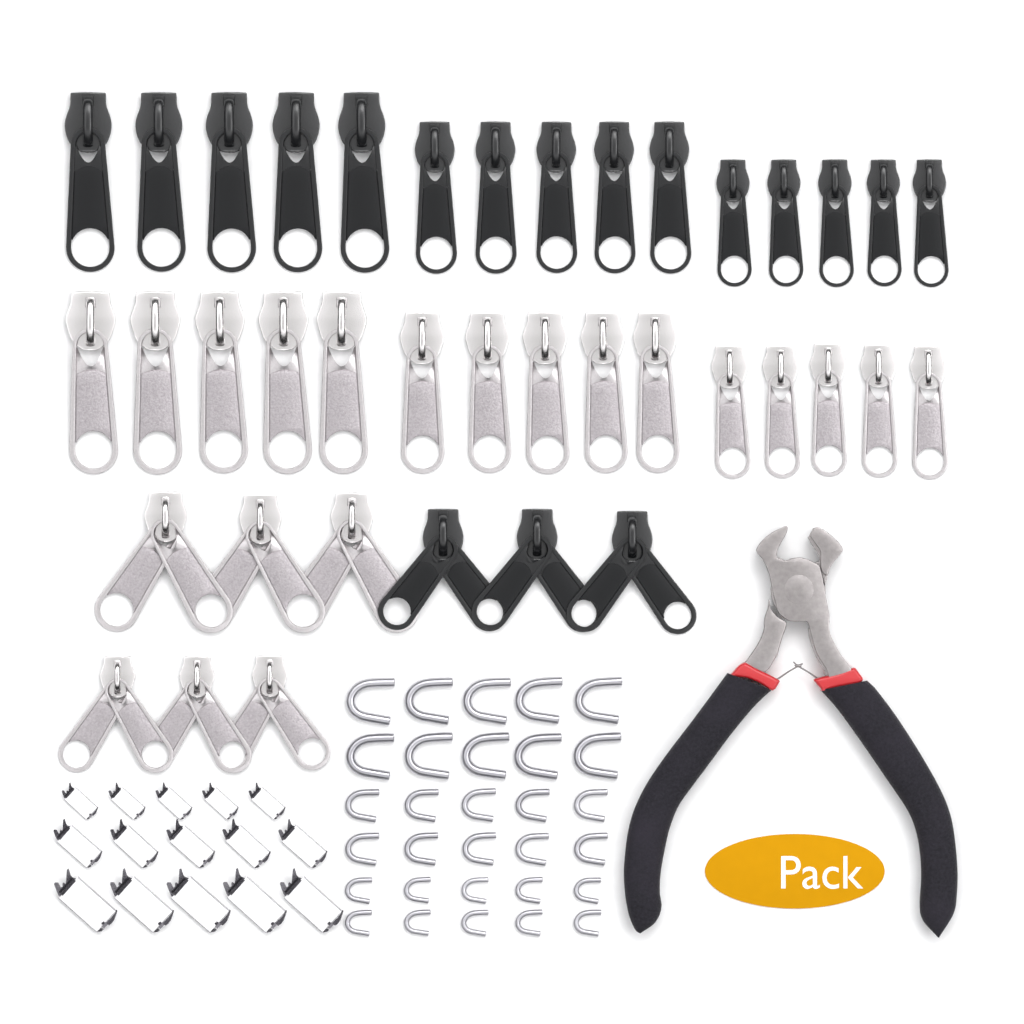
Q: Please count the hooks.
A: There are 30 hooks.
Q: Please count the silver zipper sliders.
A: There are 21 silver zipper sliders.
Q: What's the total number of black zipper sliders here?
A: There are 18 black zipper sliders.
